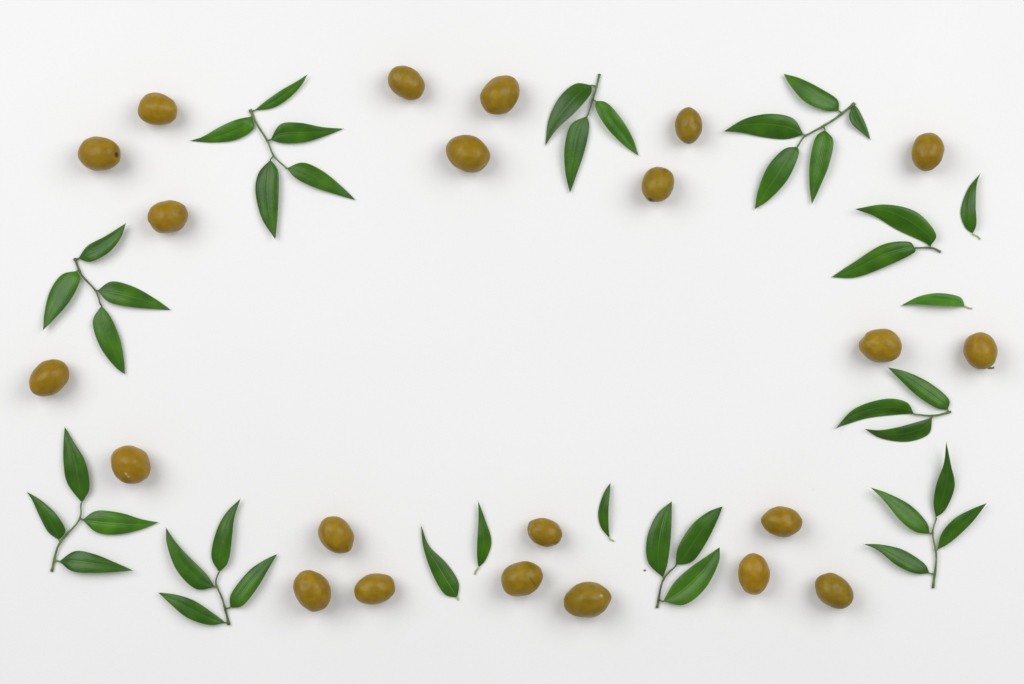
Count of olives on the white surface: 22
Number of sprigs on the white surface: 10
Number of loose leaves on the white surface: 5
